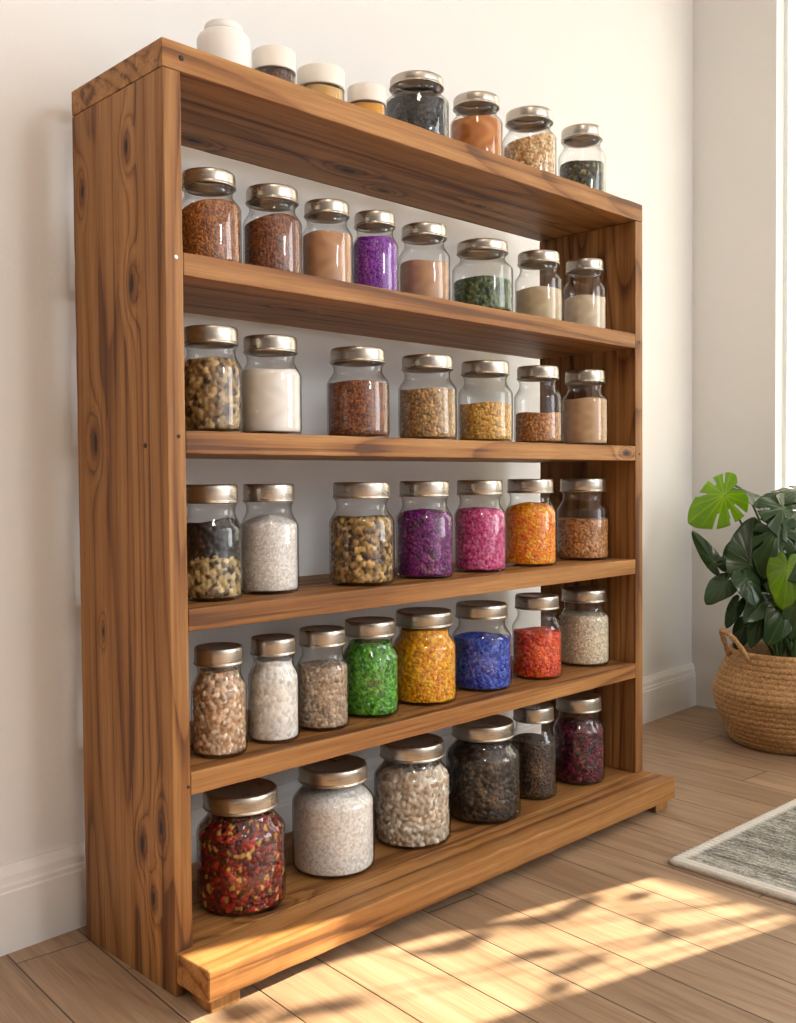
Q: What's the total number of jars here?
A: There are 44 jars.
